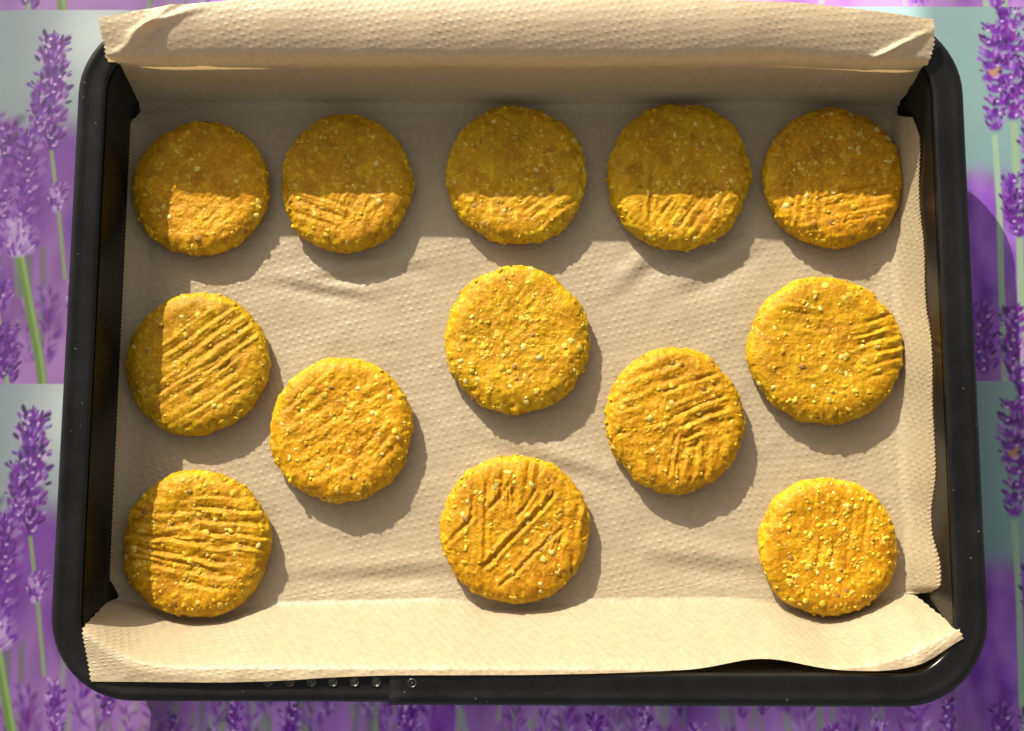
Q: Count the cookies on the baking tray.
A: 13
